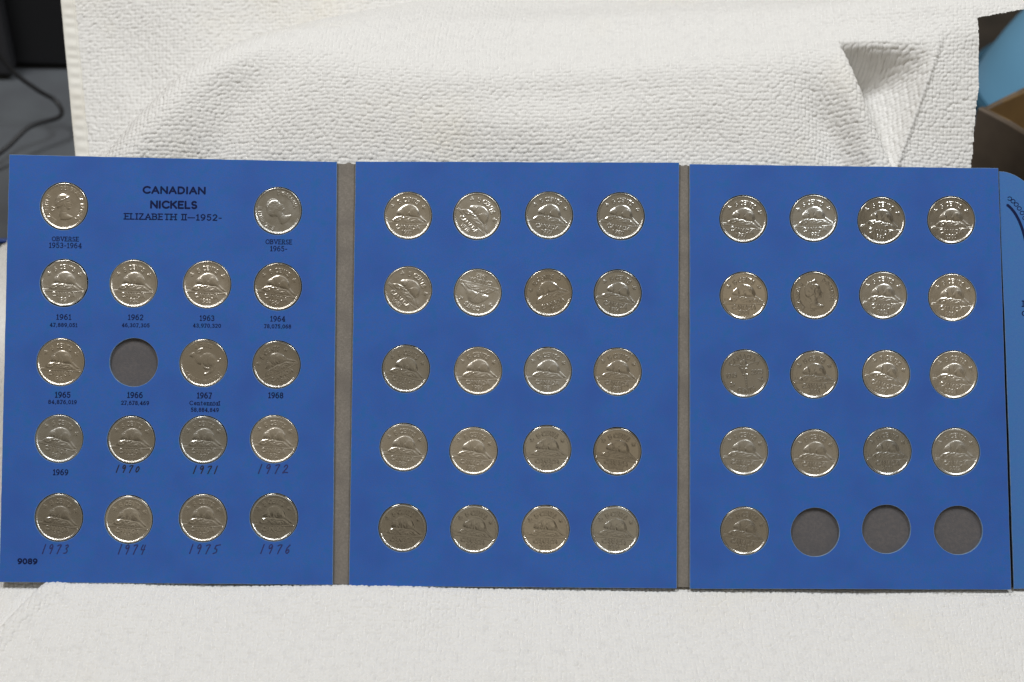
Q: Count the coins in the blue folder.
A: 54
